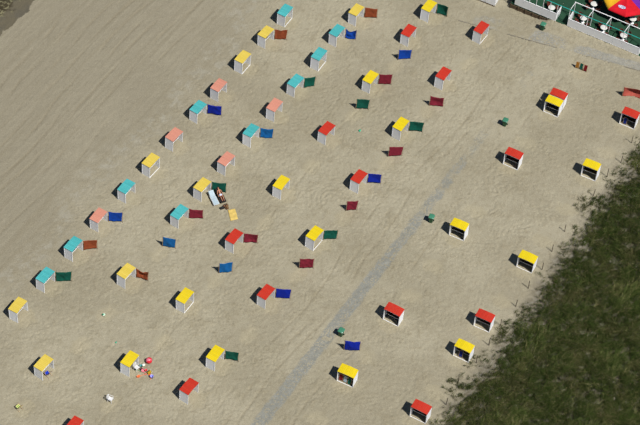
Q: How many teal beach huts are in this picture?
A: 10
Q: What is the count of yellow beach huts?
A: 22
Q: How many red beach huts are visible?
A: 15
